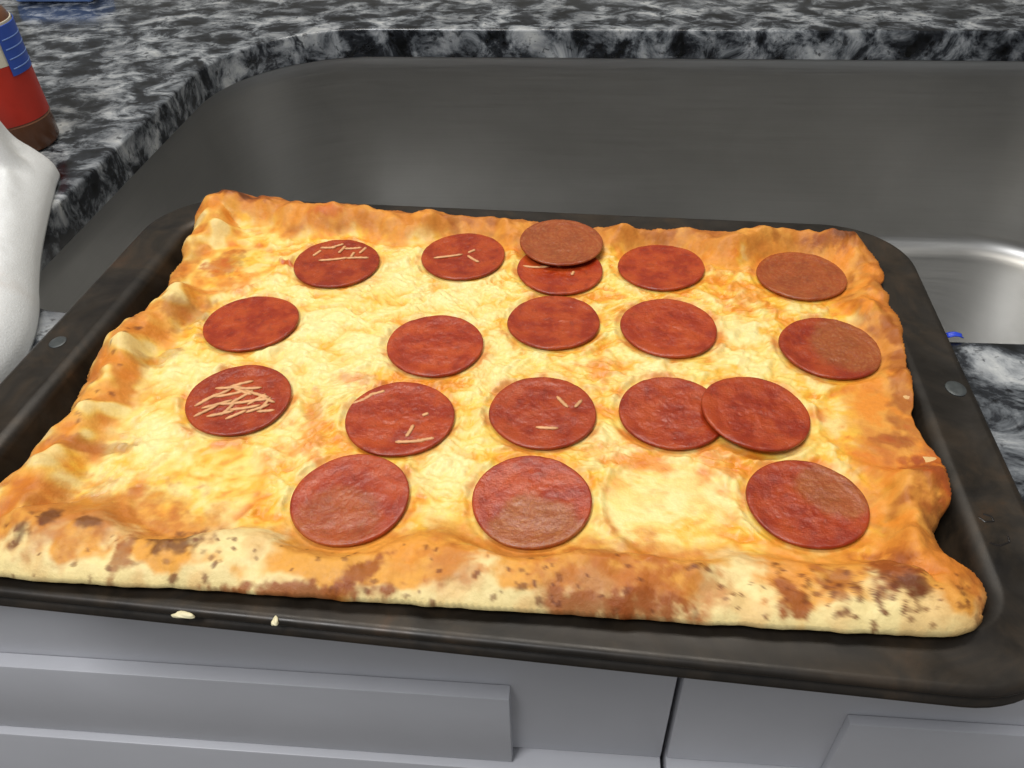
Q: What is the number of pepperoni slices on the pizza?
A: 19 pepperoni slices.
